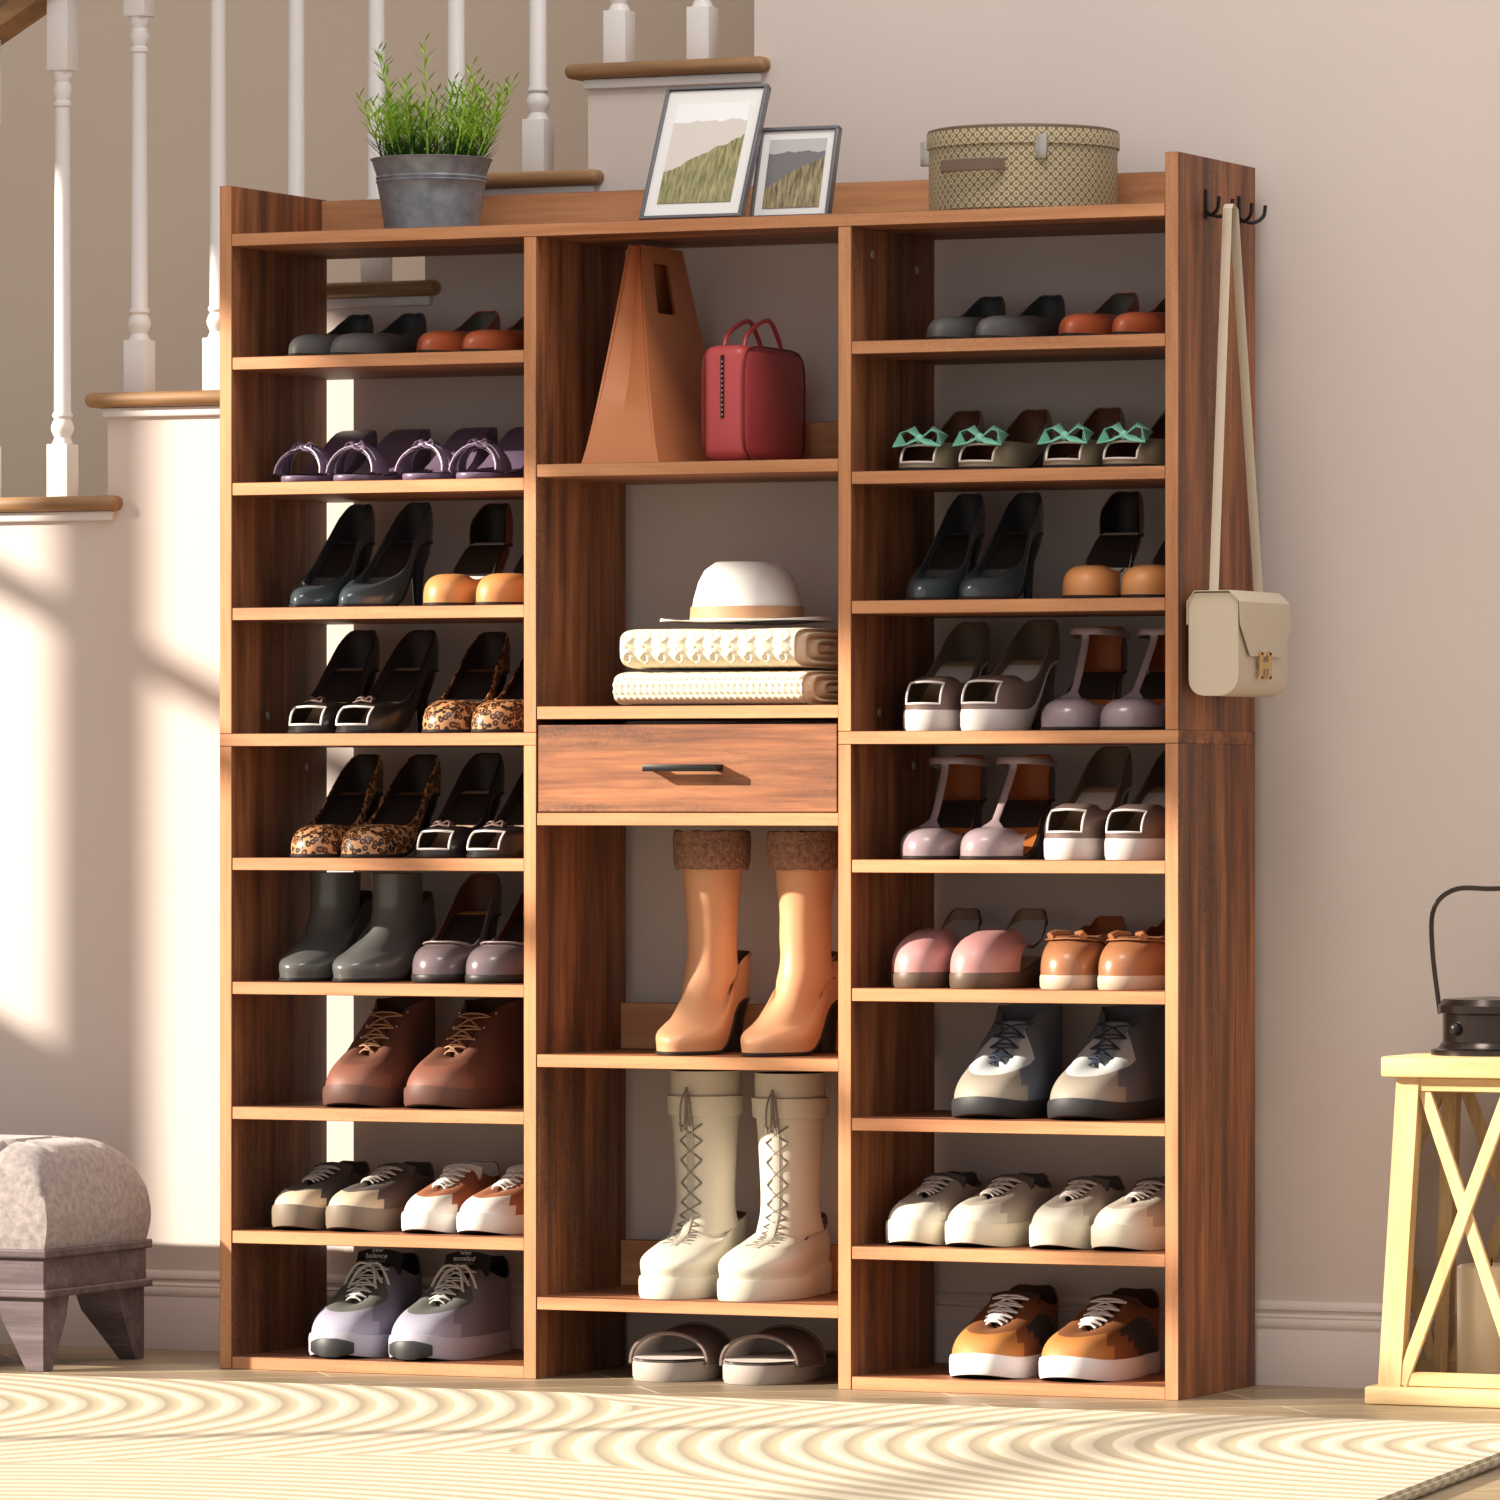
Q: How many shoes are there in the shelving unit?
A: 70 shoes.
